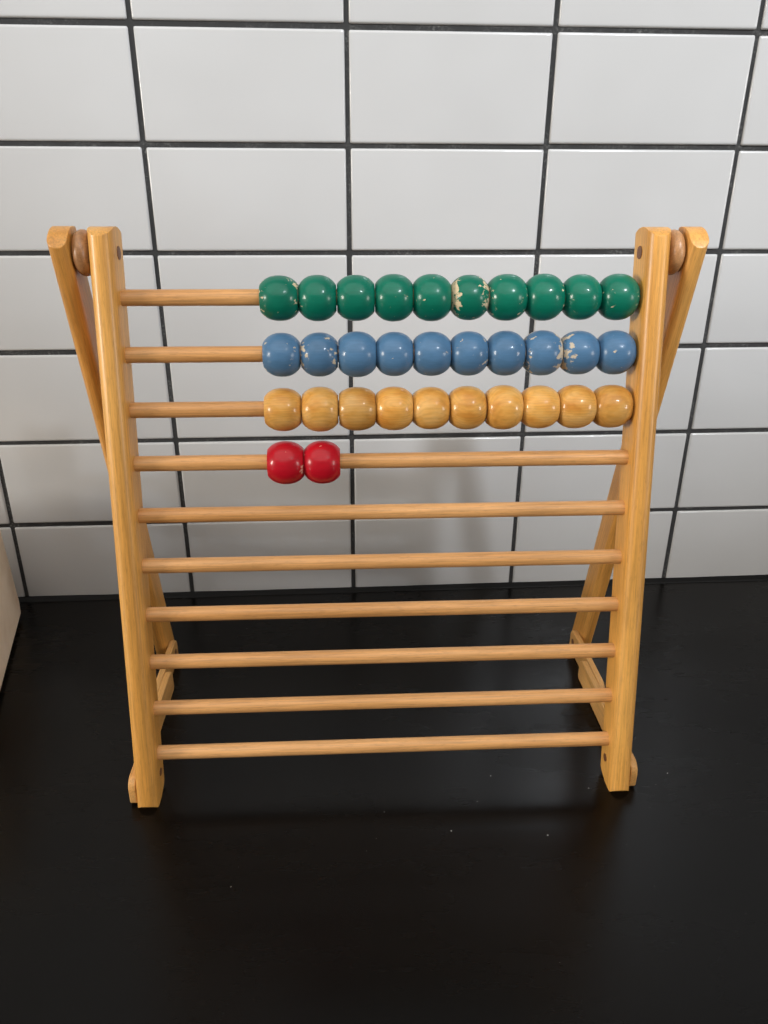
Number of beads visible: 32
